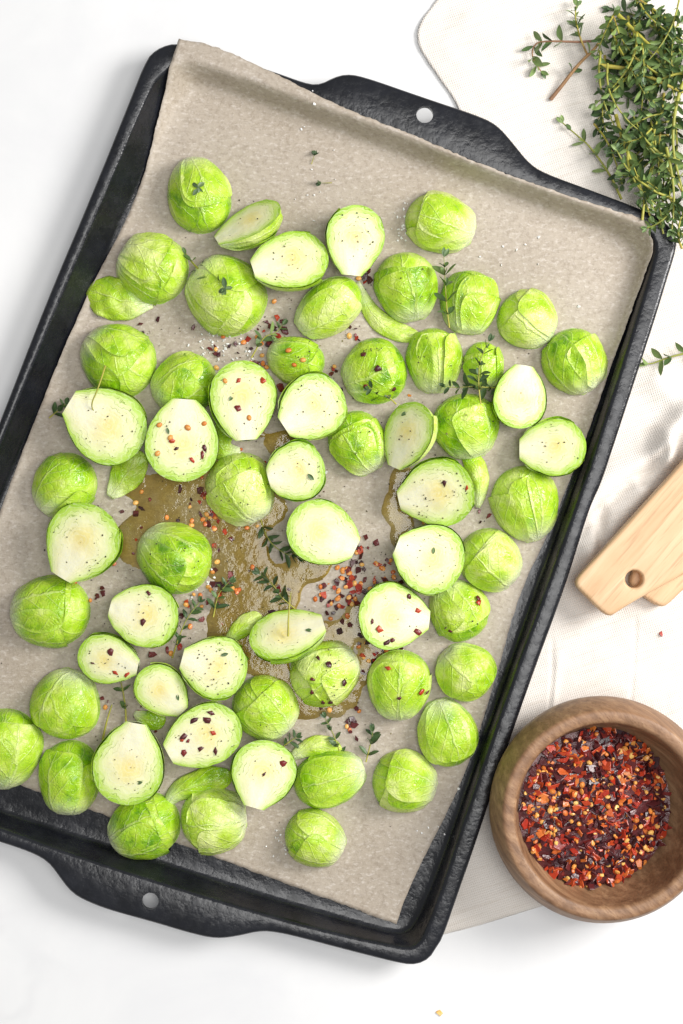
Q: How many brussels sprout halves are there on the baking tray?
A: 61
